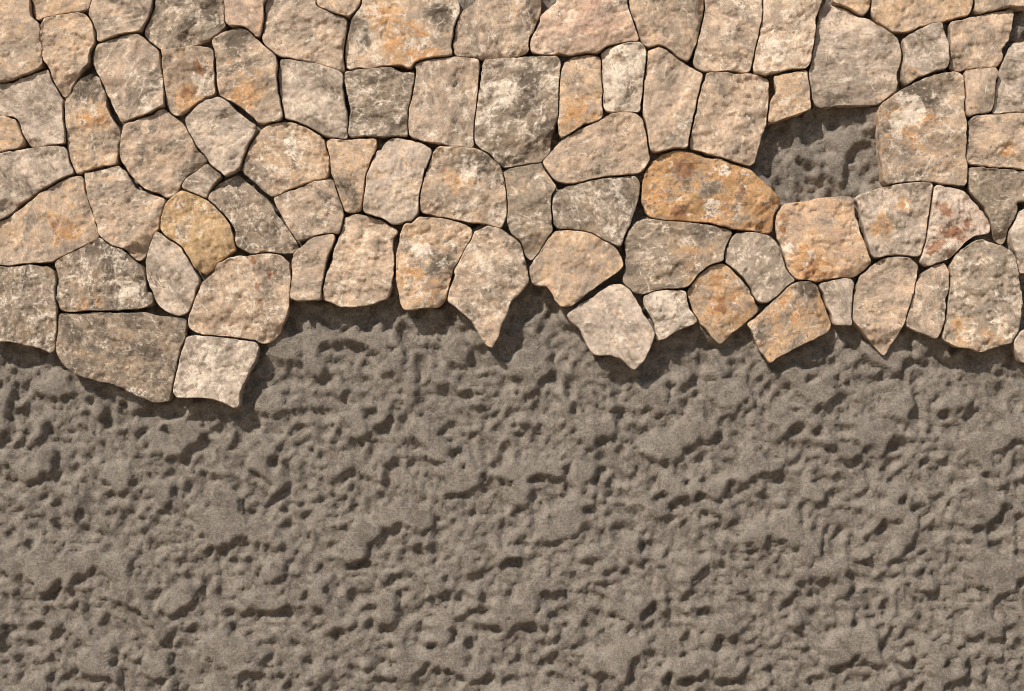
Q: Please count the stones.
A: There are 83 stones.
